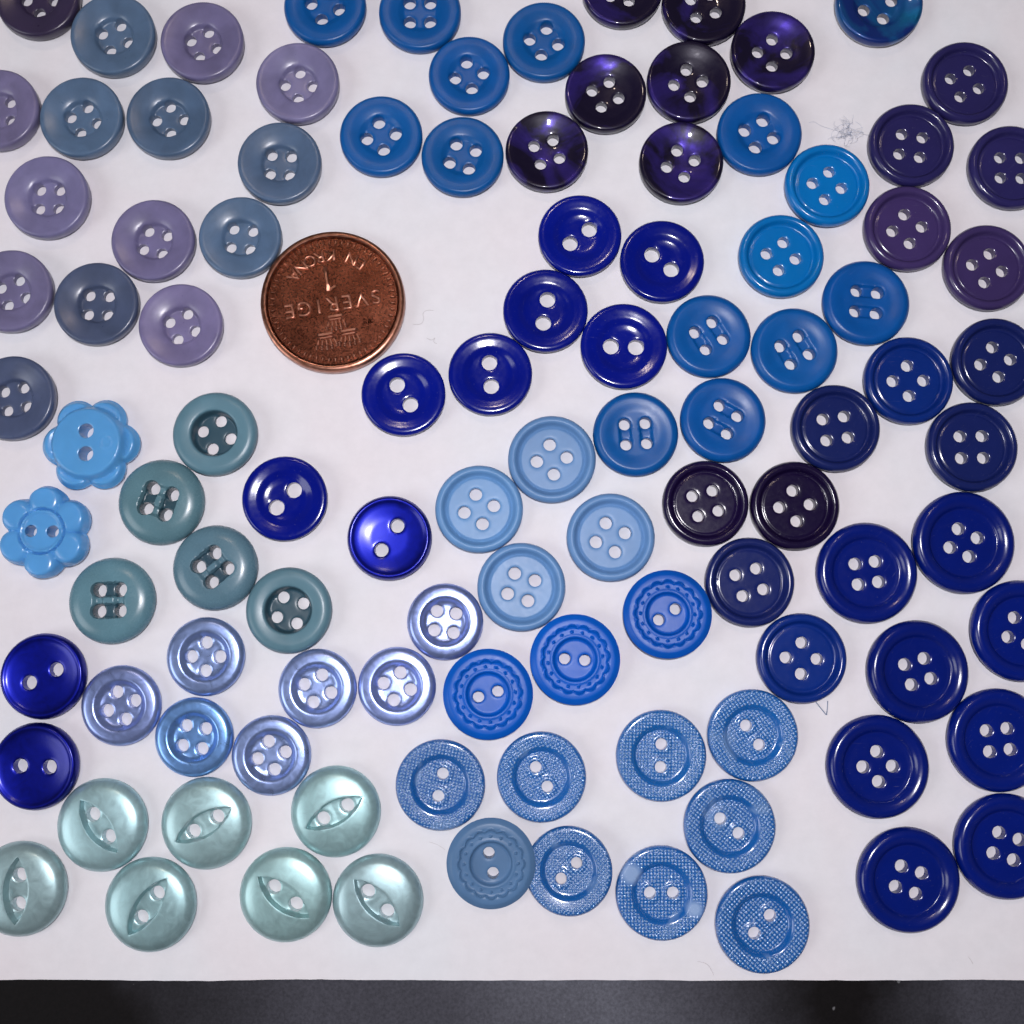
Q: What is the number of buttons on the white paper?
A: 105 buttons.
